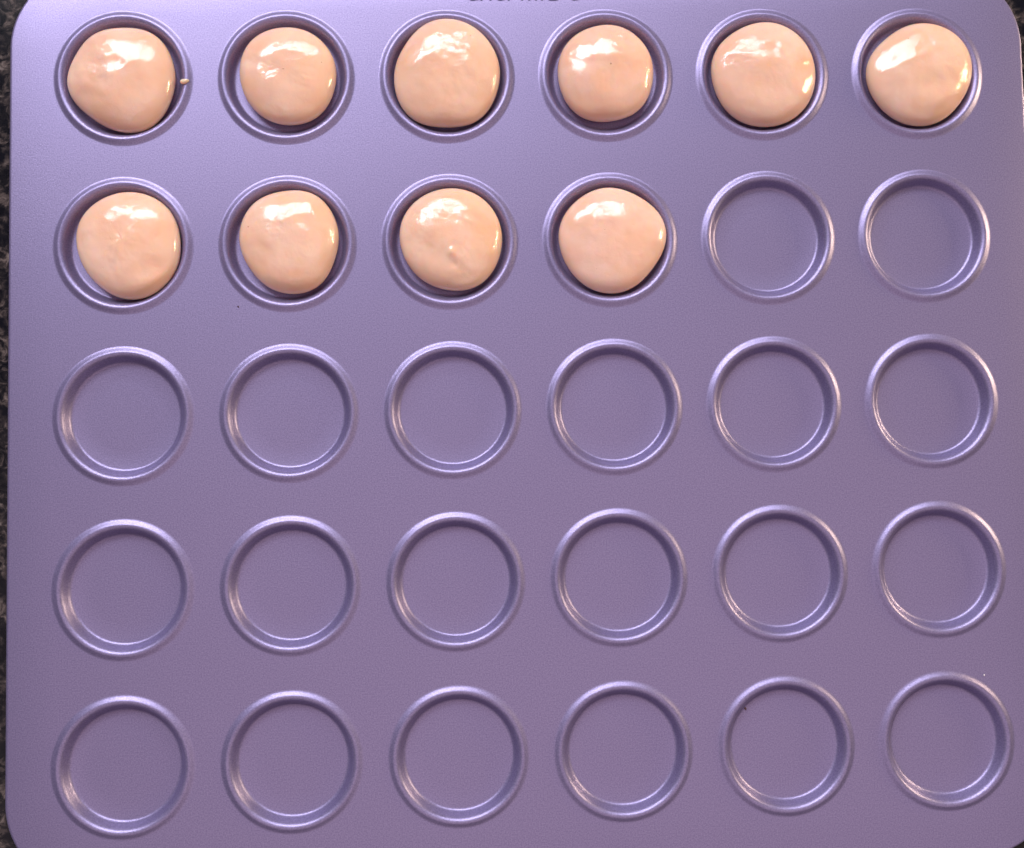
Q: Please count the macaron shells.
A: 10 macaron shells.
